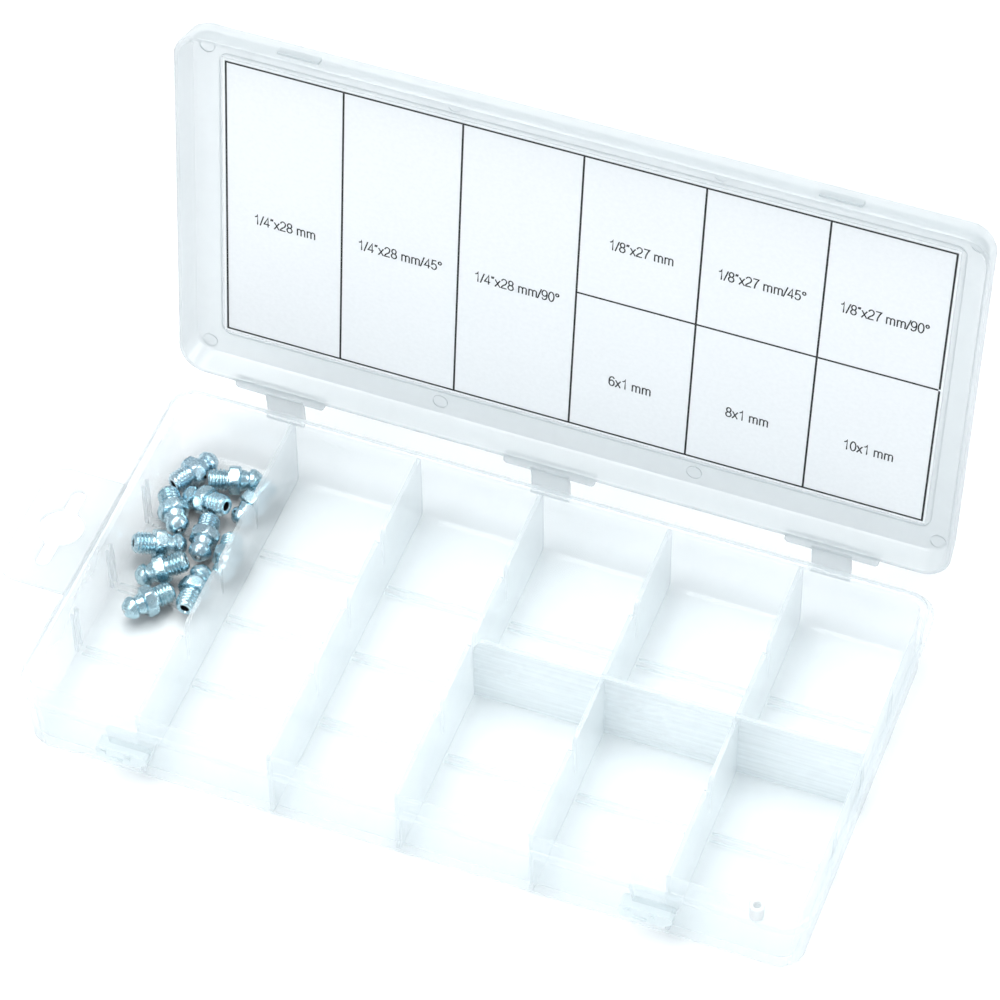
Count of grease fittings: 11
